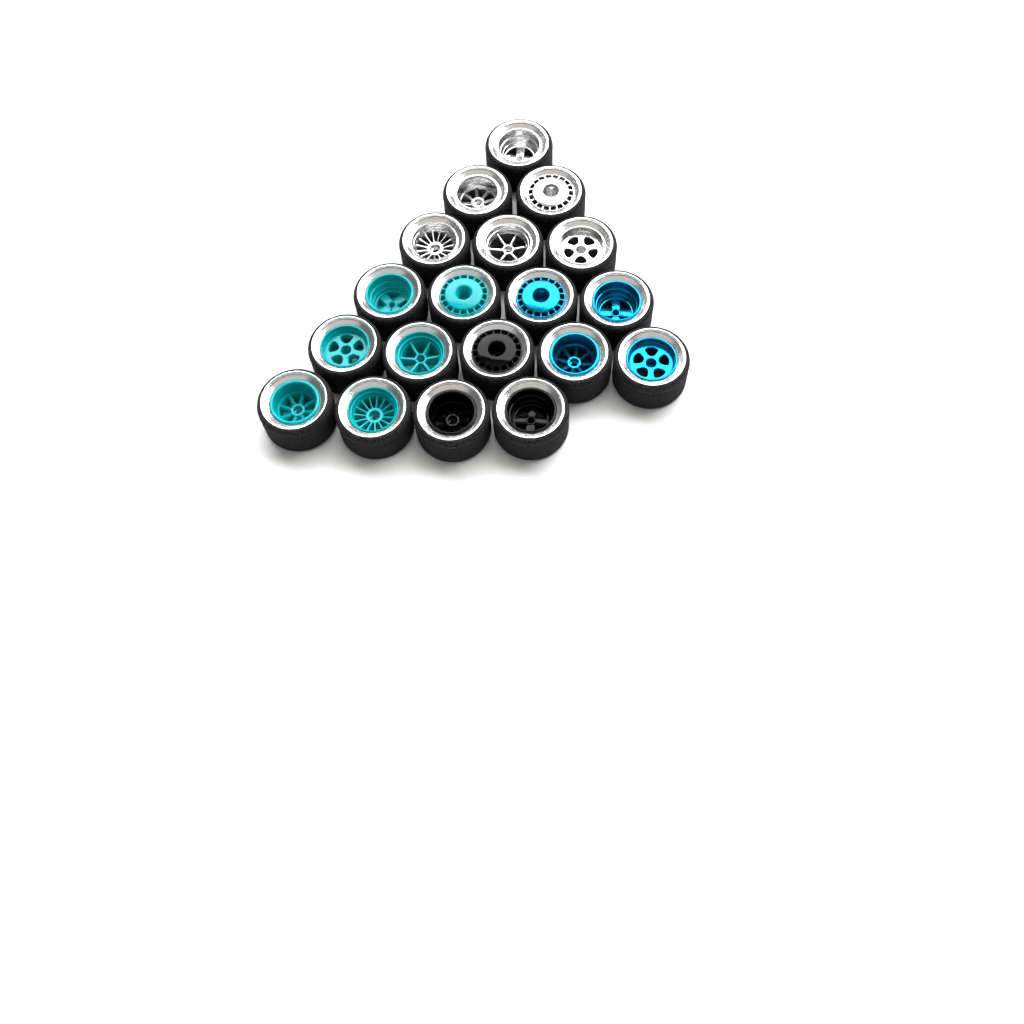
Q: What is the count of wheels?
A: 19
